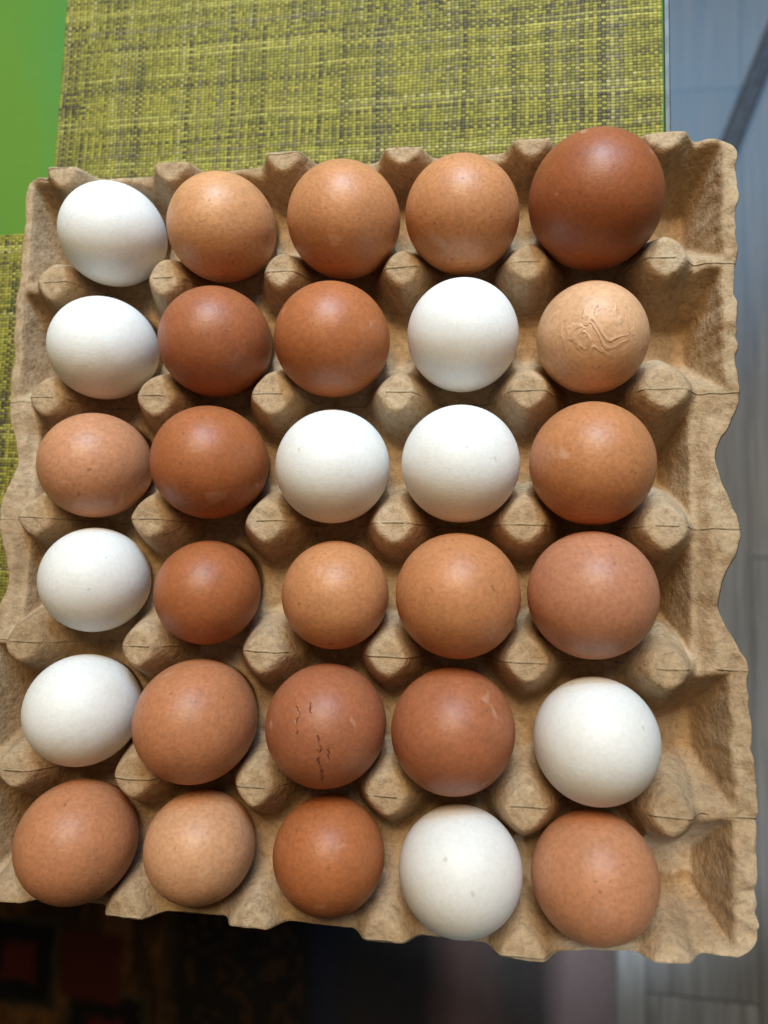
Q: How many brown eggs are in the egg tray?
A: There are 21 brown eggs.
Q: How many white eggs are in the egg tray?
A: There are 9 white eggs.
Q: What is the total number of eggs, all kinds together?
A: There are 30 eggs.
